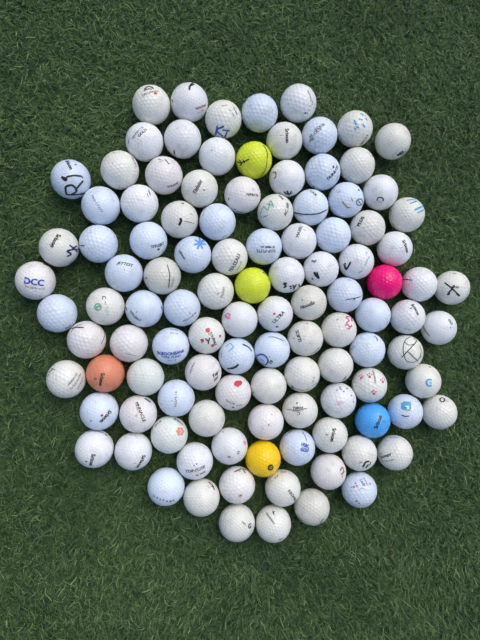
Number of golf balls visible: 111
